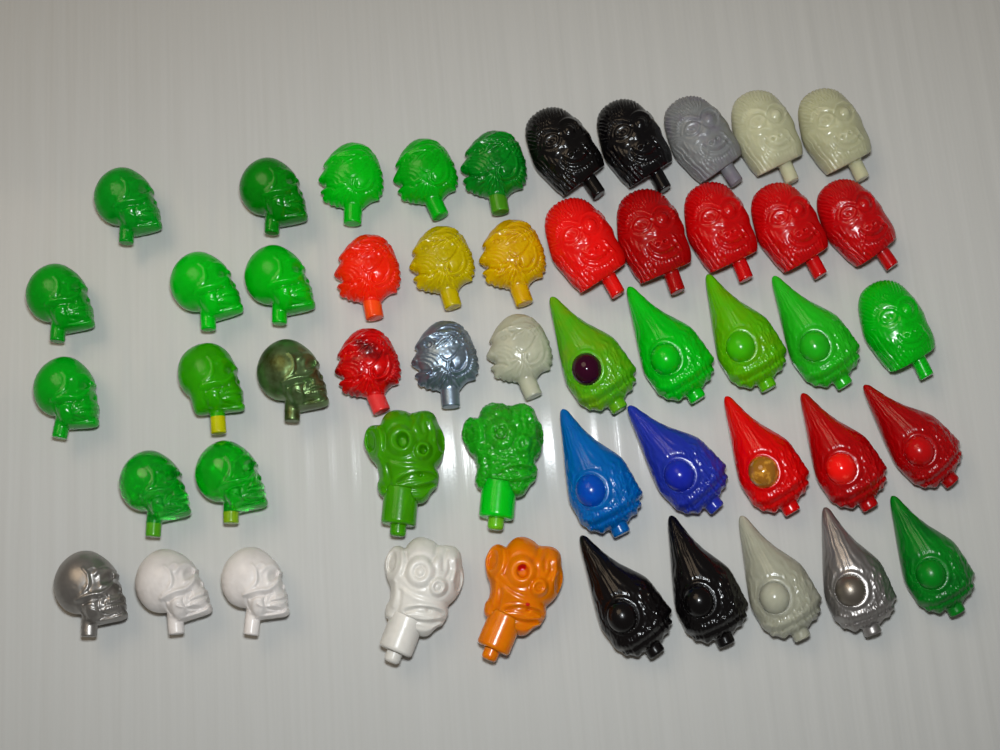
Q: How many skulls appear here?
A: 13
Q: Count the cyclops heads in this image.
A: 14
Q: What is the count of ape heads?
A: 11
